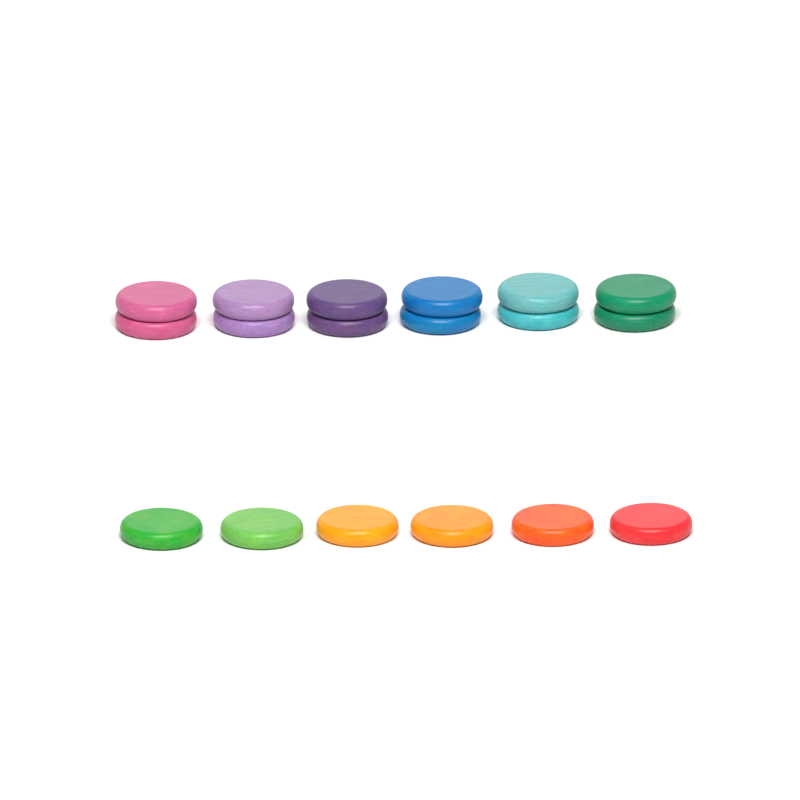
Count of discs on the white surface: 18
